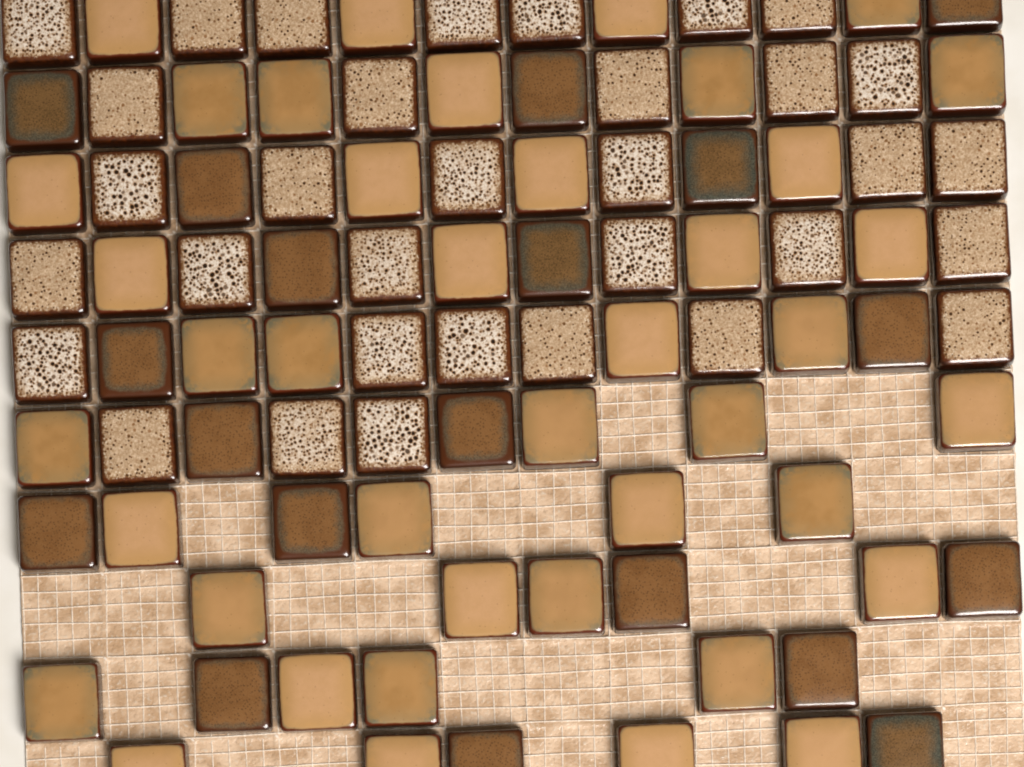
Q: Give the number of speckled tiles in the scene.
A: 33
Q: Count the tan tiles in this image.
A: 41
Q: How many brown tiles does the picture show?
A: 19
